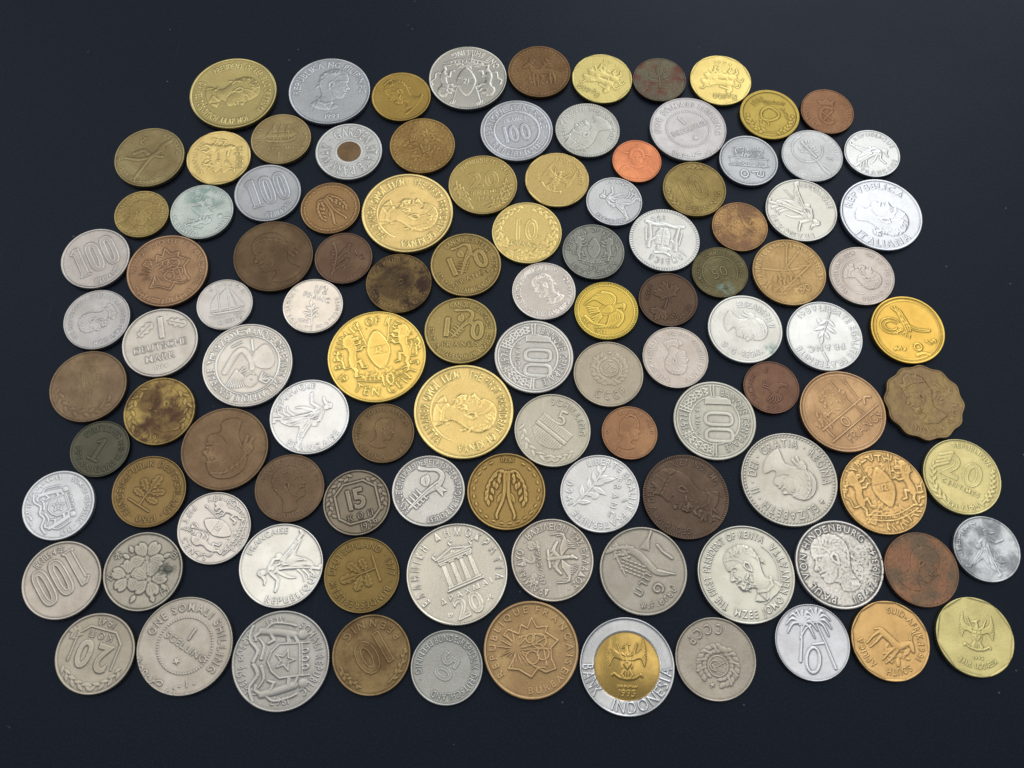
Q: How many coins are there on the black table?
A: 109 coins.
